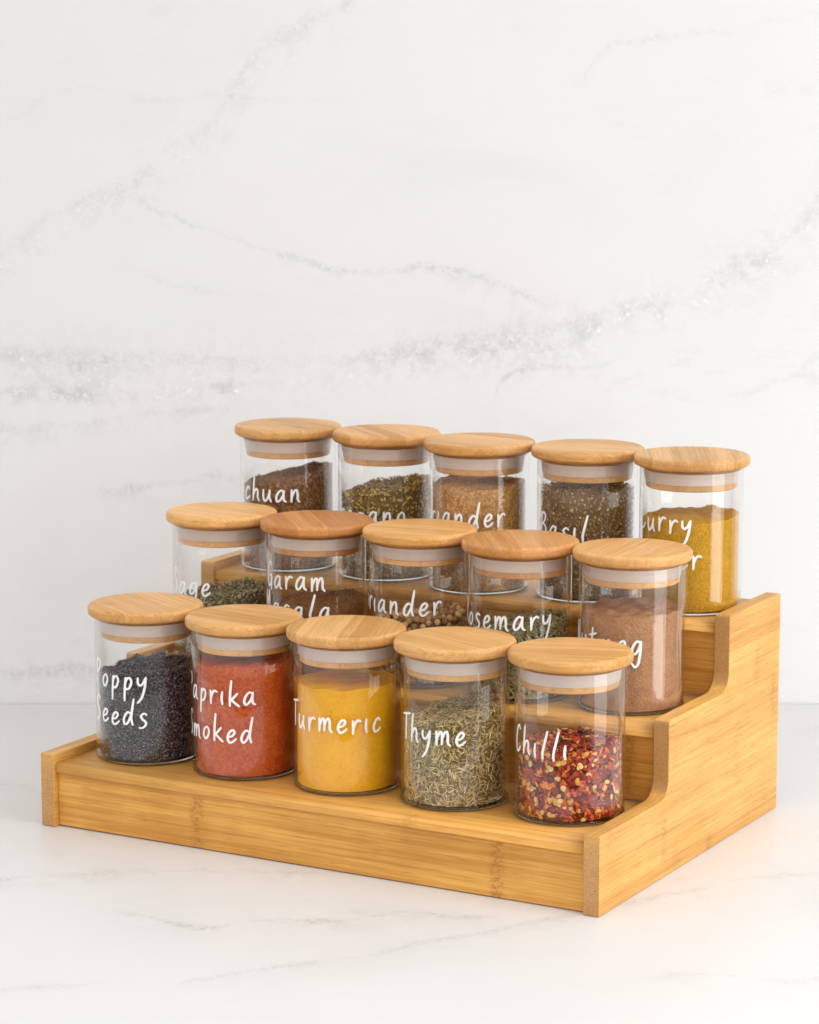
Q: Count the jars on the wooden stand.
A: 15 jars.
